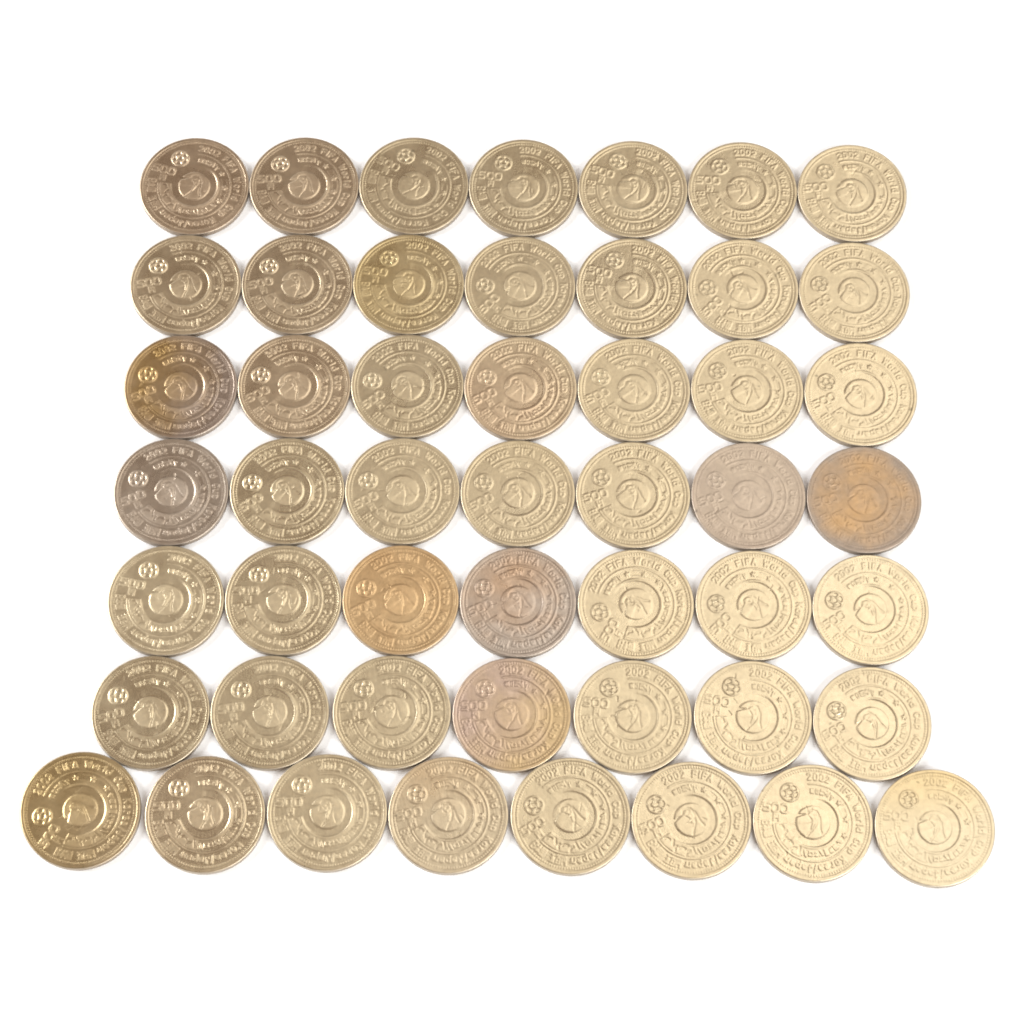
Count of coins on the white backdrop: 50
